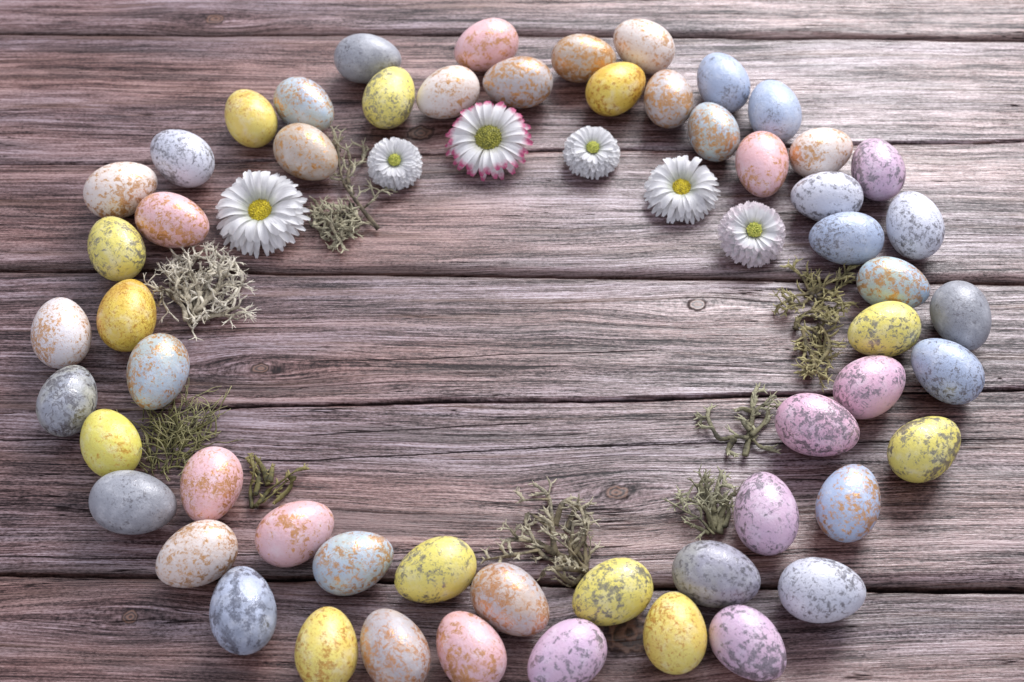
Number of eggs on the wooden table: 56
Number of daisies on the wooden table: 6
